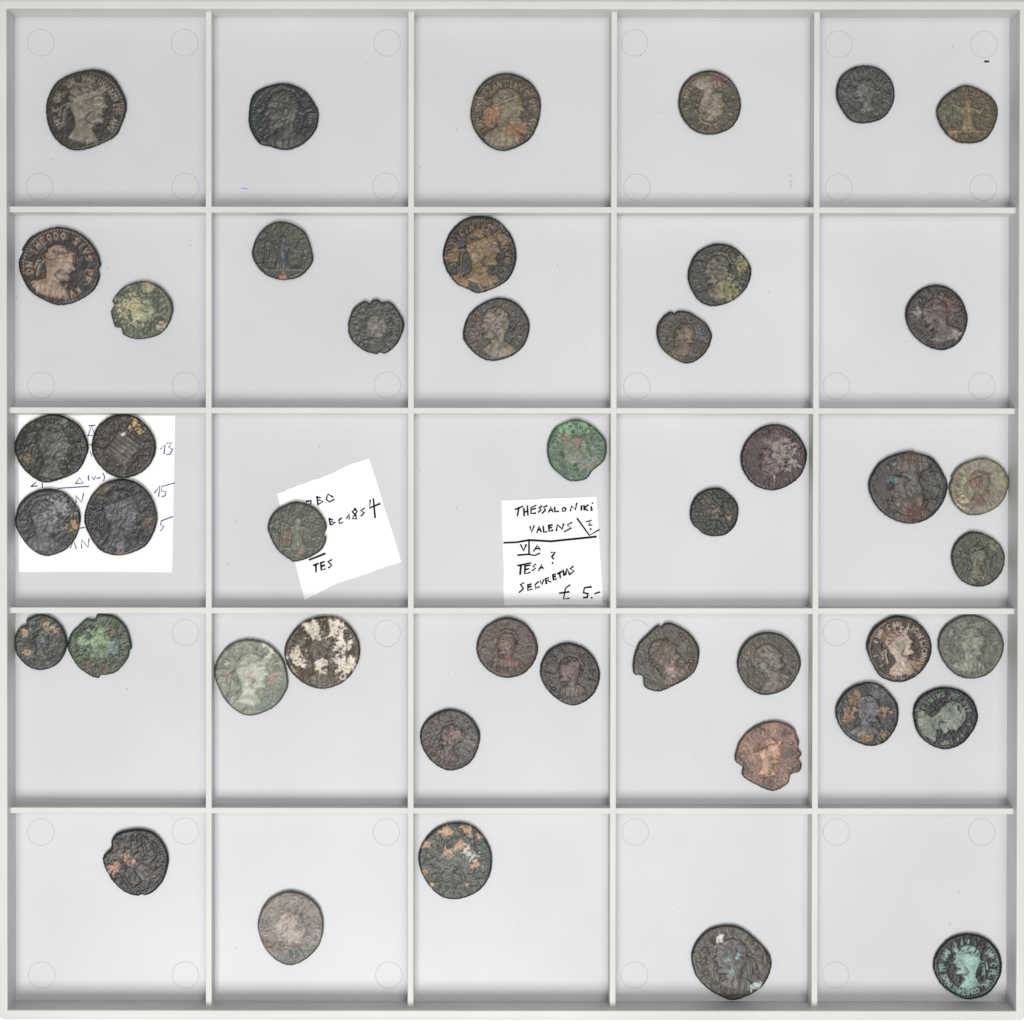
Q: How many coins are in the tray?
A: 45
